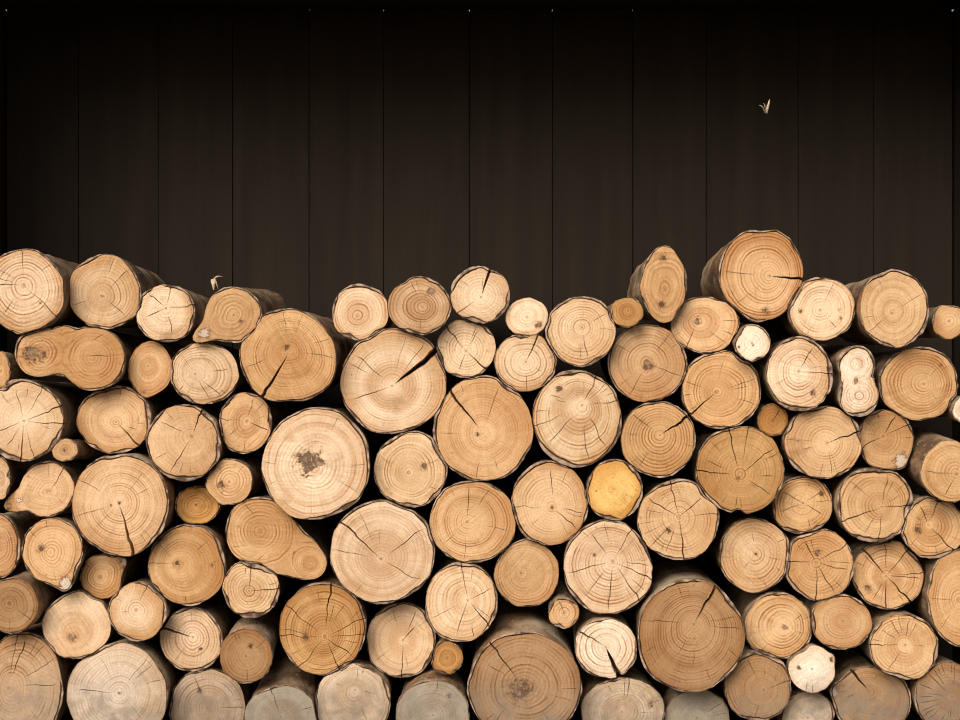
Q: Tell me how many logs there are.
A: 100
